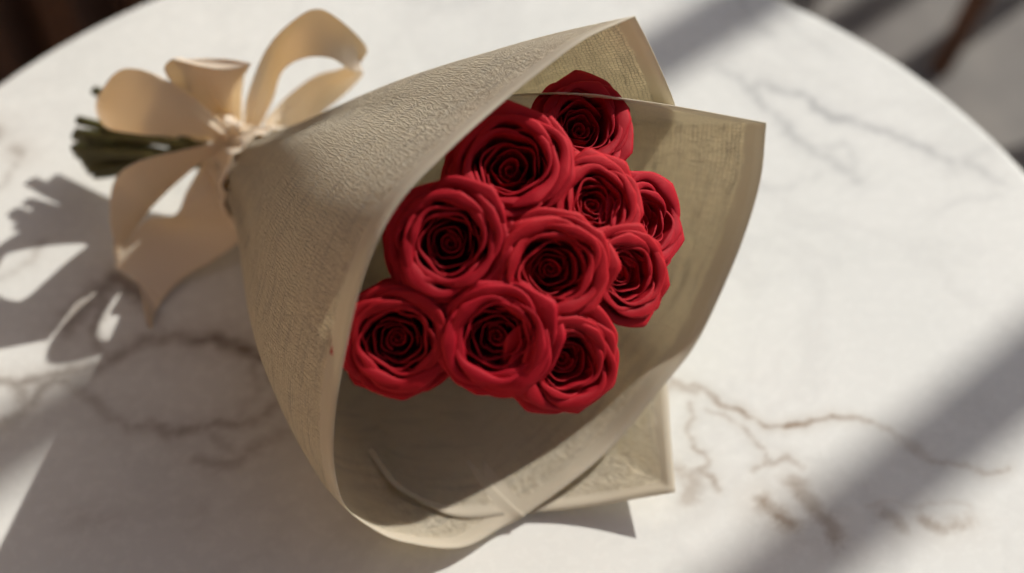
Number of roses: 10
